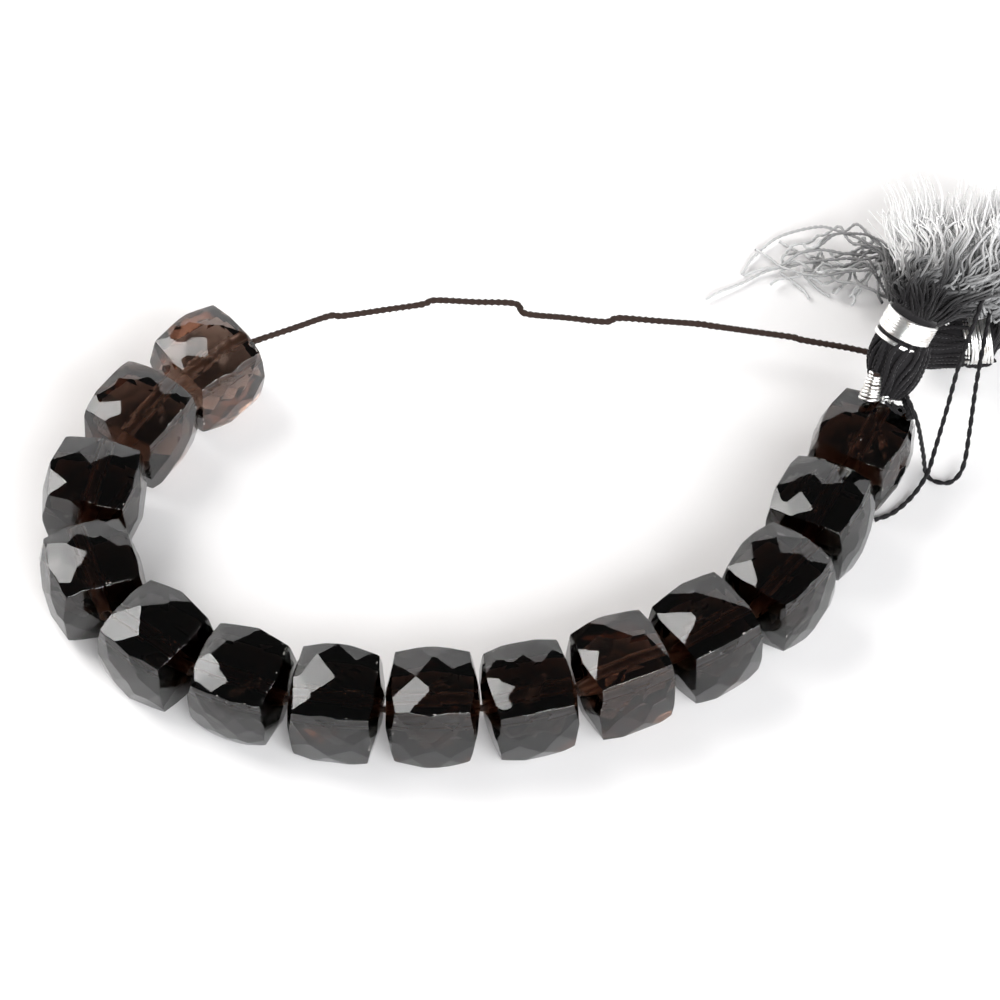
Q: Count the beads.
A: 14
